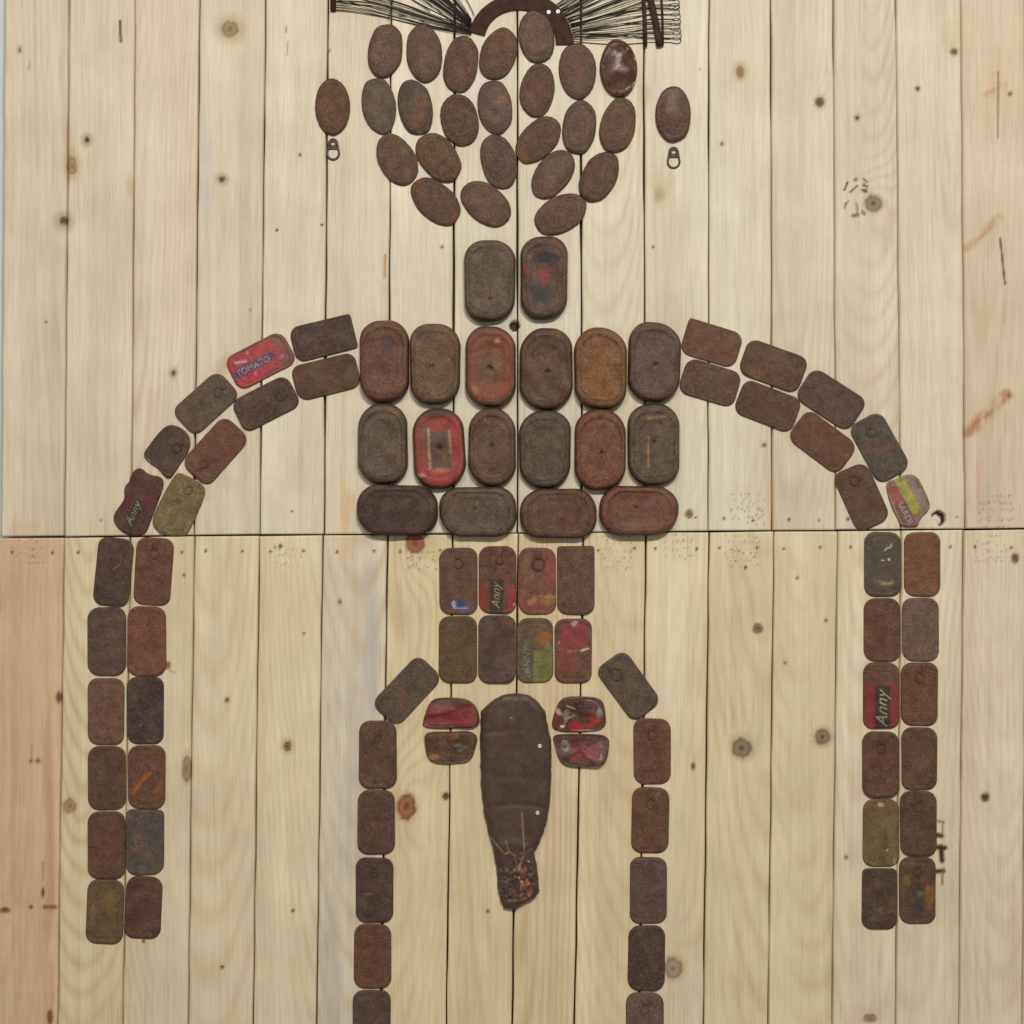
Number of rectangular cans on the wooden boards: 80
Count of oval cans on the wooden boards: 25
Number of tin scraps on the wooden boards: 4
